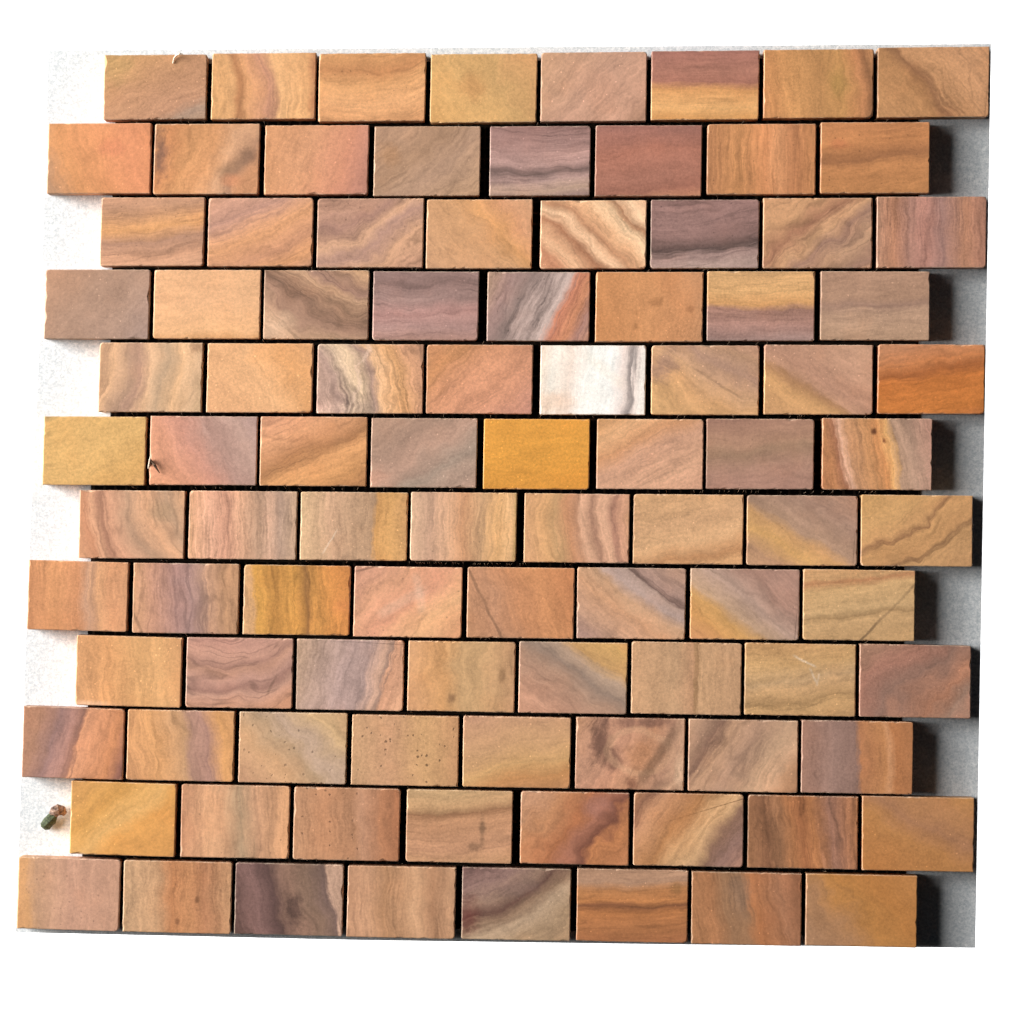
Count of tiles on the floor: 96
